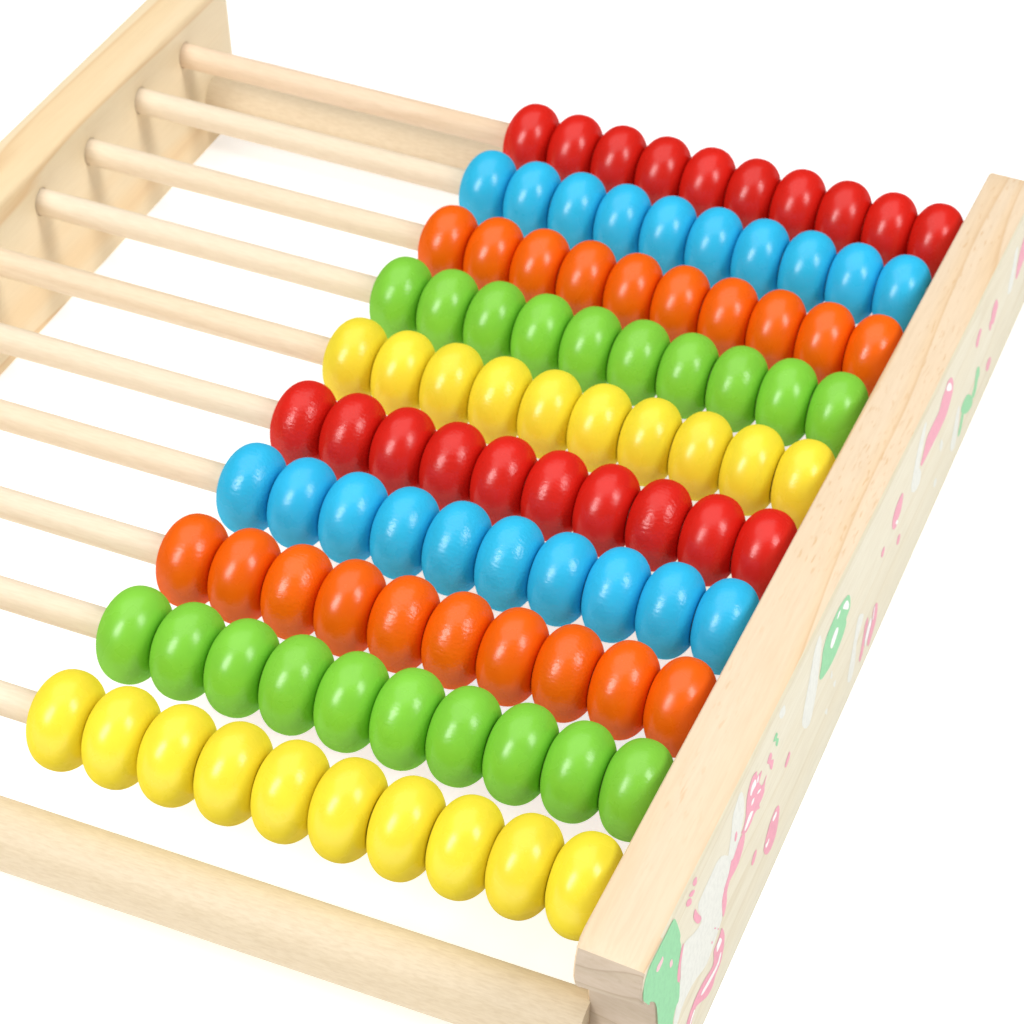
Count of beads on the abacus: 100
